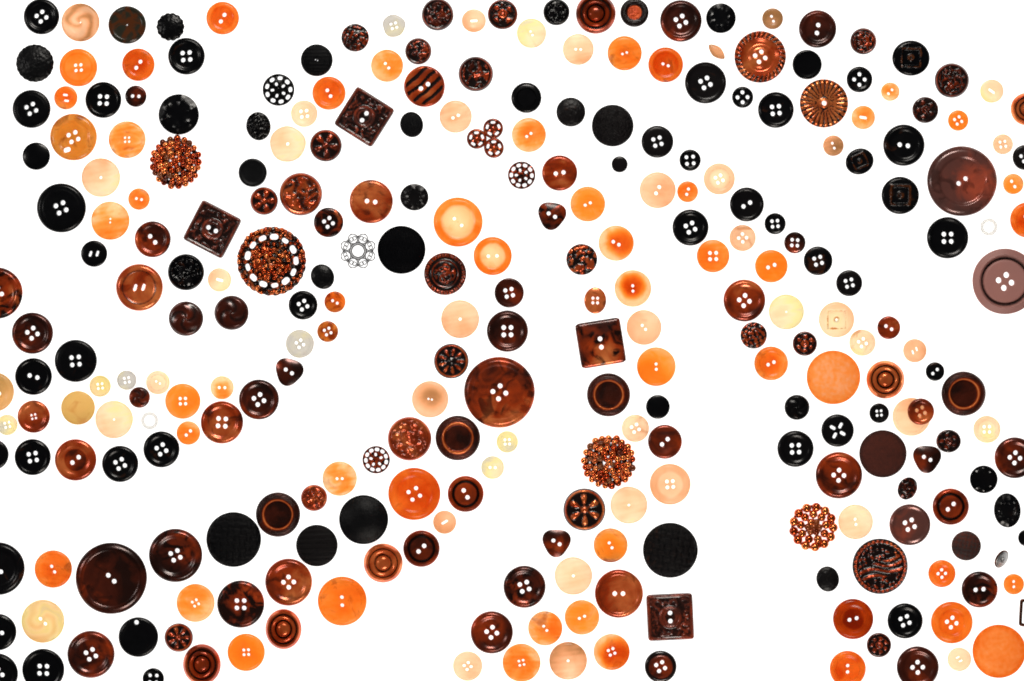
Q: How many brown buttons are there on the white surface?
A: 100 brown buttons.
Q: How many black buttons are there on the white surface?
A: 72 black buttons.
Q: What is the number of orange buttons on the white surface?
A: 51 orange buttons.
